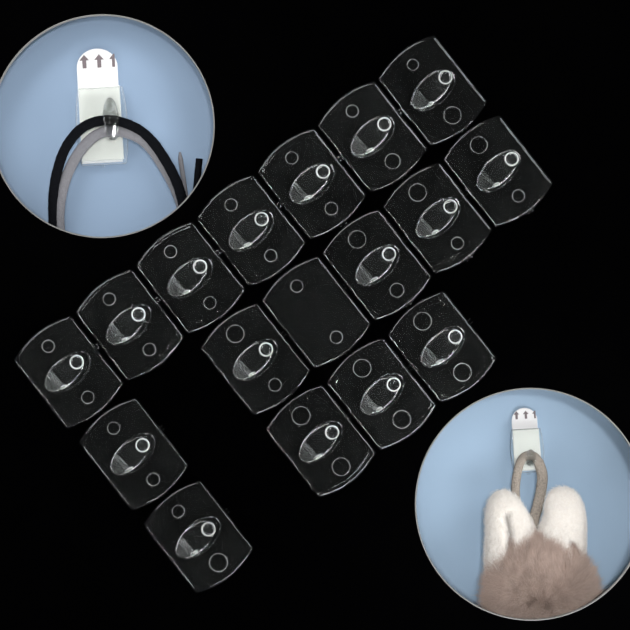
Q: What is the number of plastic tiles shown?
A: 17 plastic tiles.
